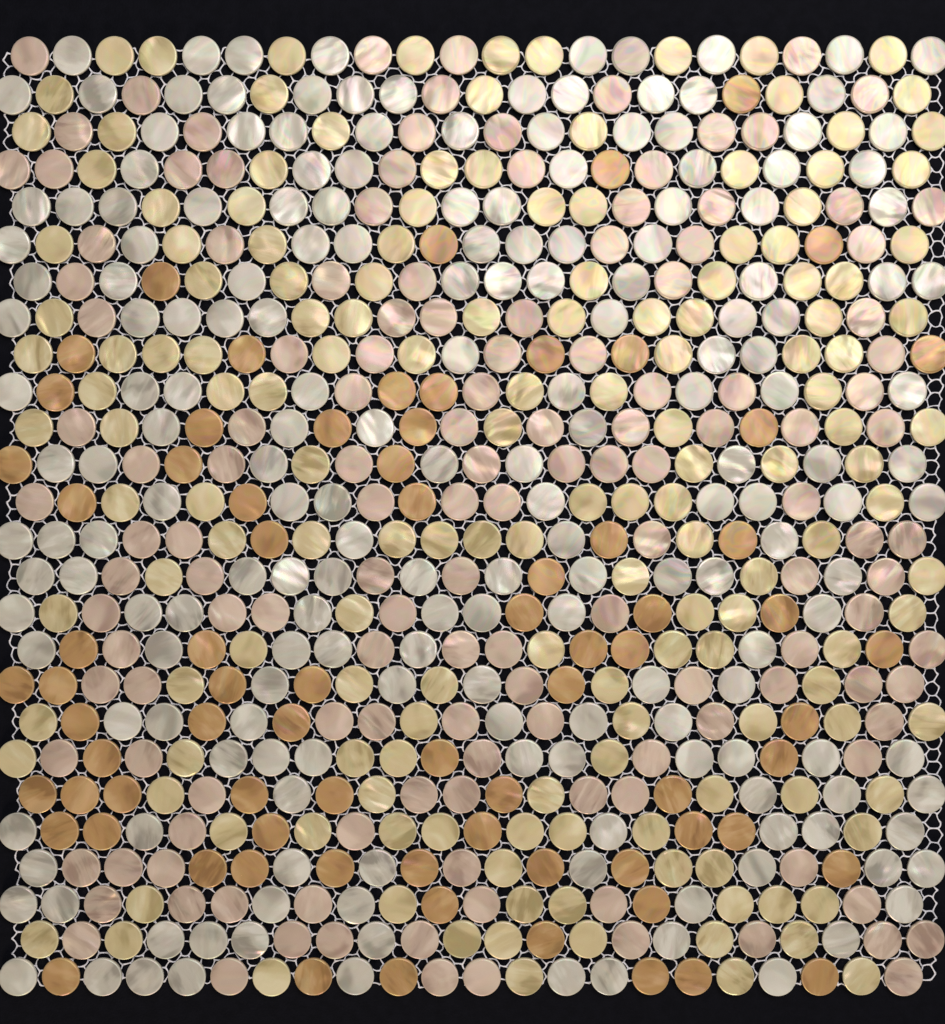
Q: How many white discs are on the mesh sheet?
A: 194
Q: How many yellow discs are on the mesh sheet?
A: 160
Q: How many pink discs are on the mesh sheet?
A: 142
